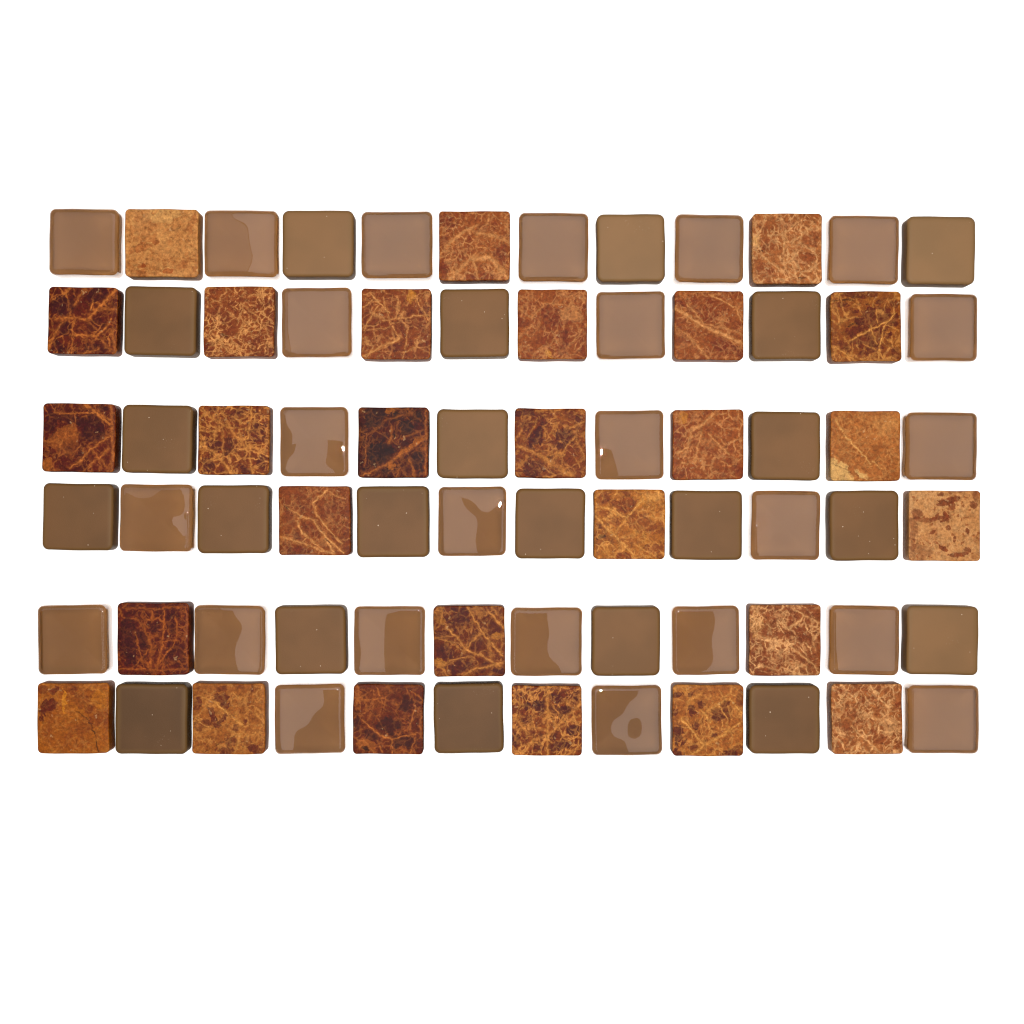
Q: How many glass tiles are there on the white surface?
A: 45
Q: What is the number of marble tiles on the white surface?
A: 27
